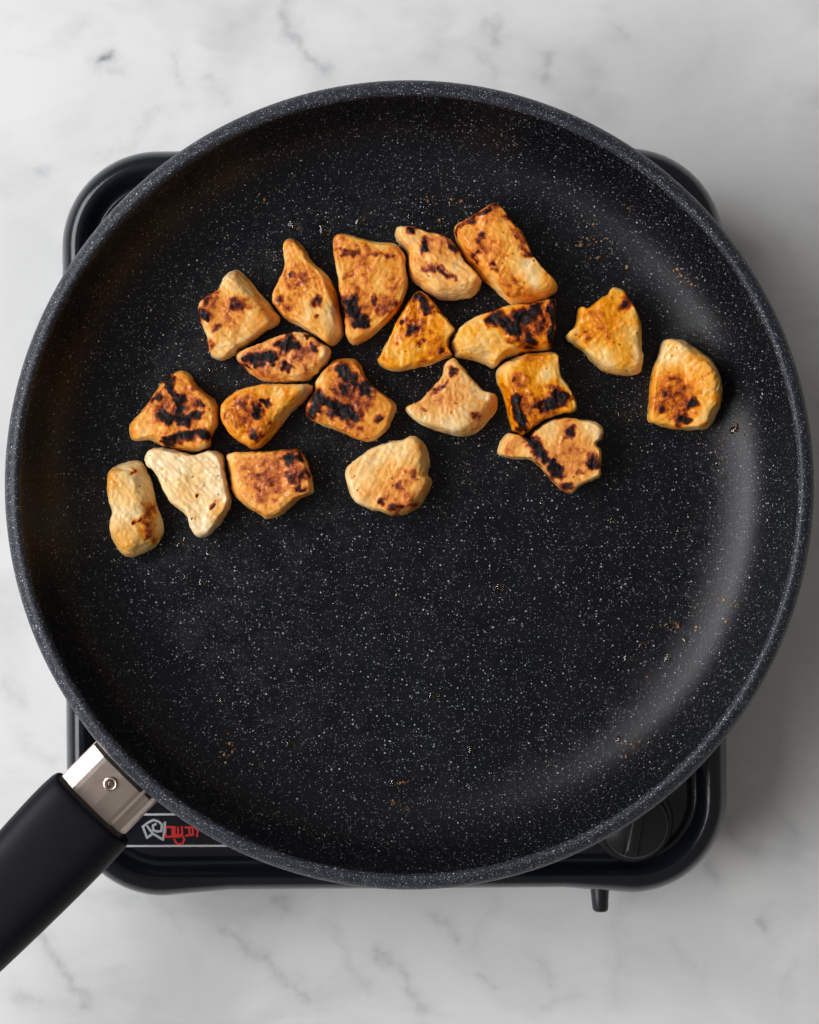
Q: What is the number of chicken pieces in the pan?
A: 20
